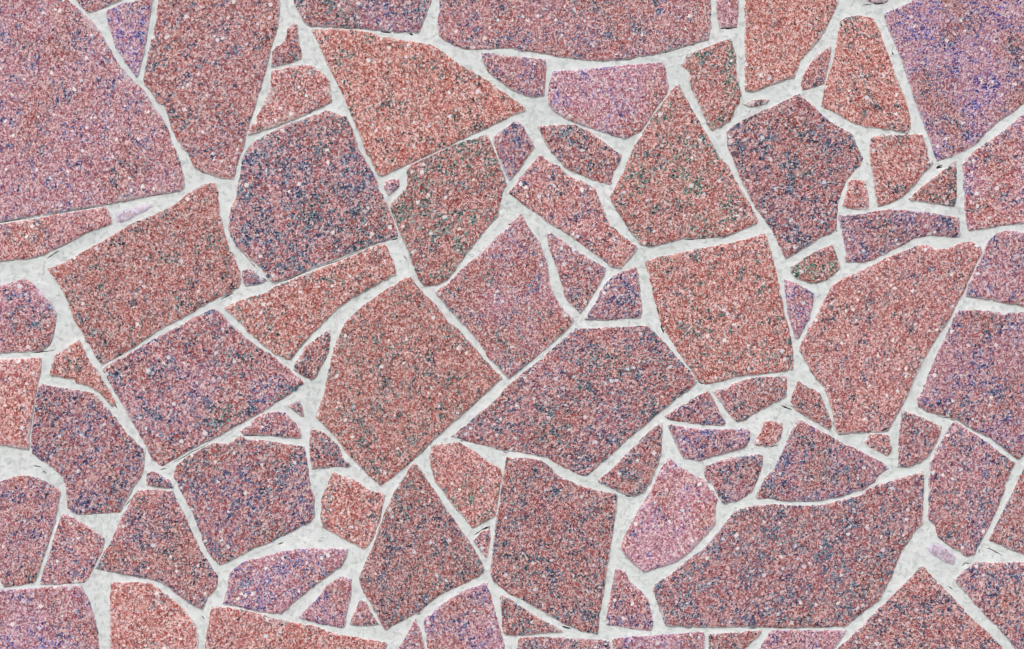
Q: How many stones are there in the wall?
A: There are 98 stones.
